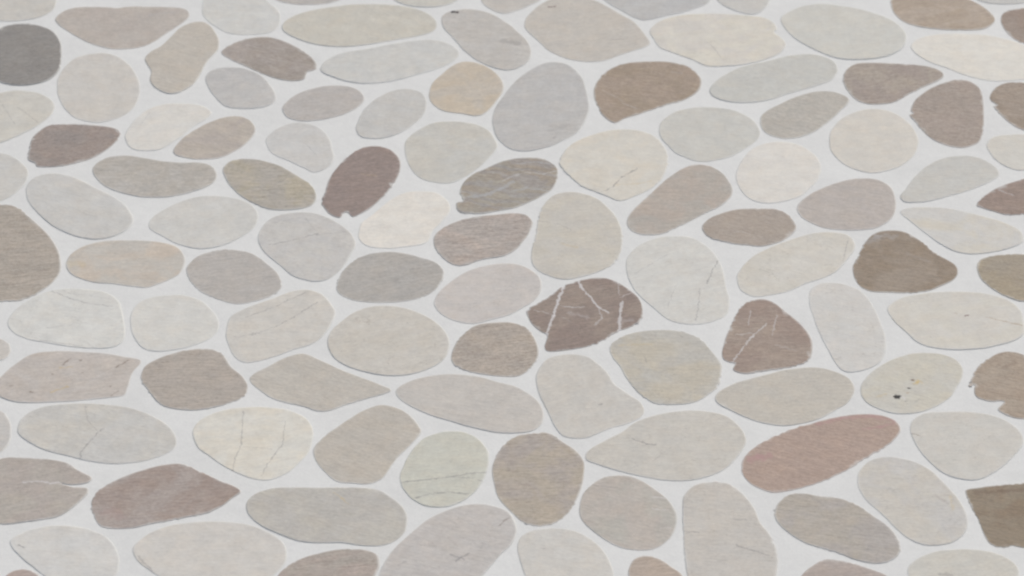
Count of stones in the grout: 115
